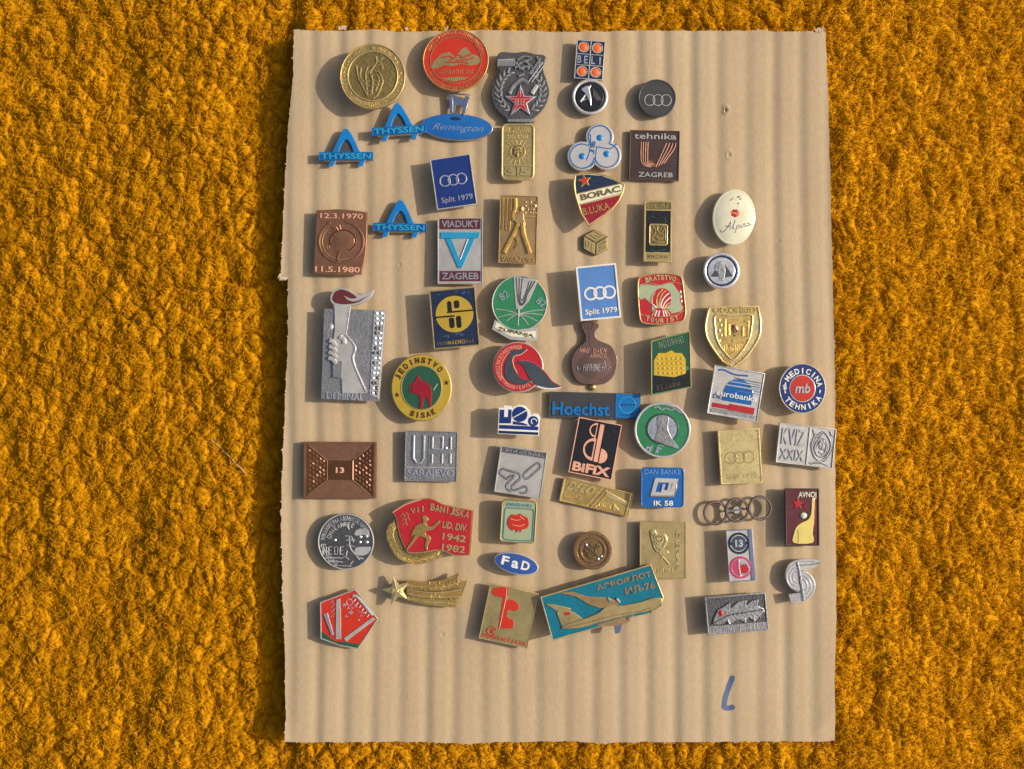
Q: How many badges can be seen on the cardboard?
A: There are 60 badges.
